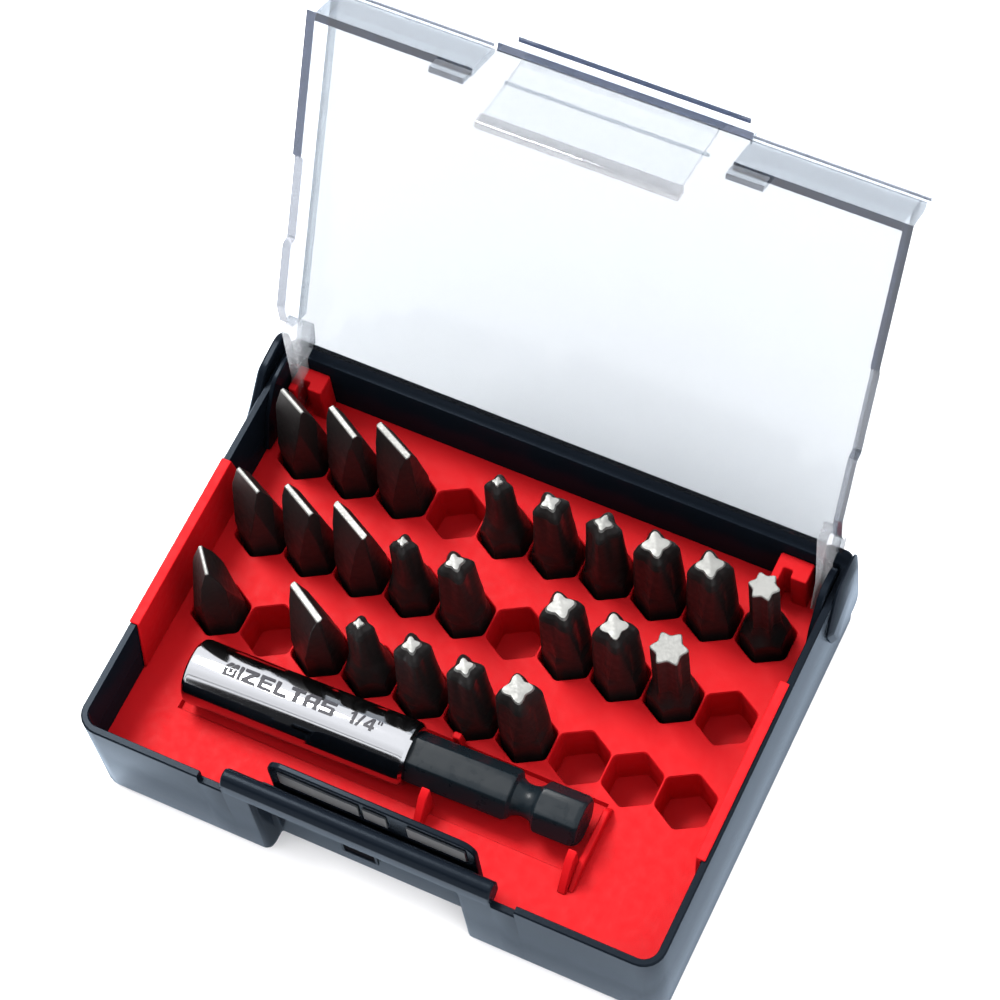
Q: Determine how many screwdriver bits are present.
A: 23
